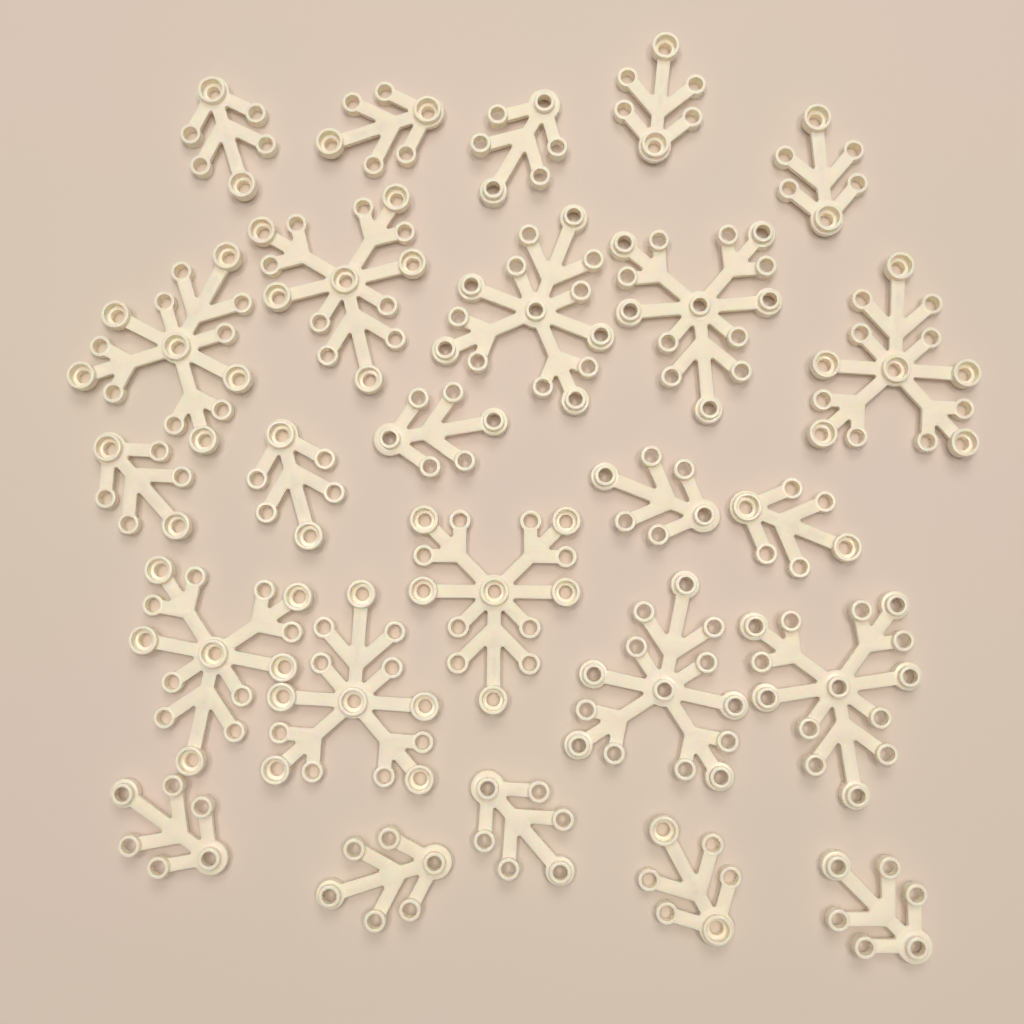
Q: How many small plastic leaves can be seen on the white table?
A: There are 15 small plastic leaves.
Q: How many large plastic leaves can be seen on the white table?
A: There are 10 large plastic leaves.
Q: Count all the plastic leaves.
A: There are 25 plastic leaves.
